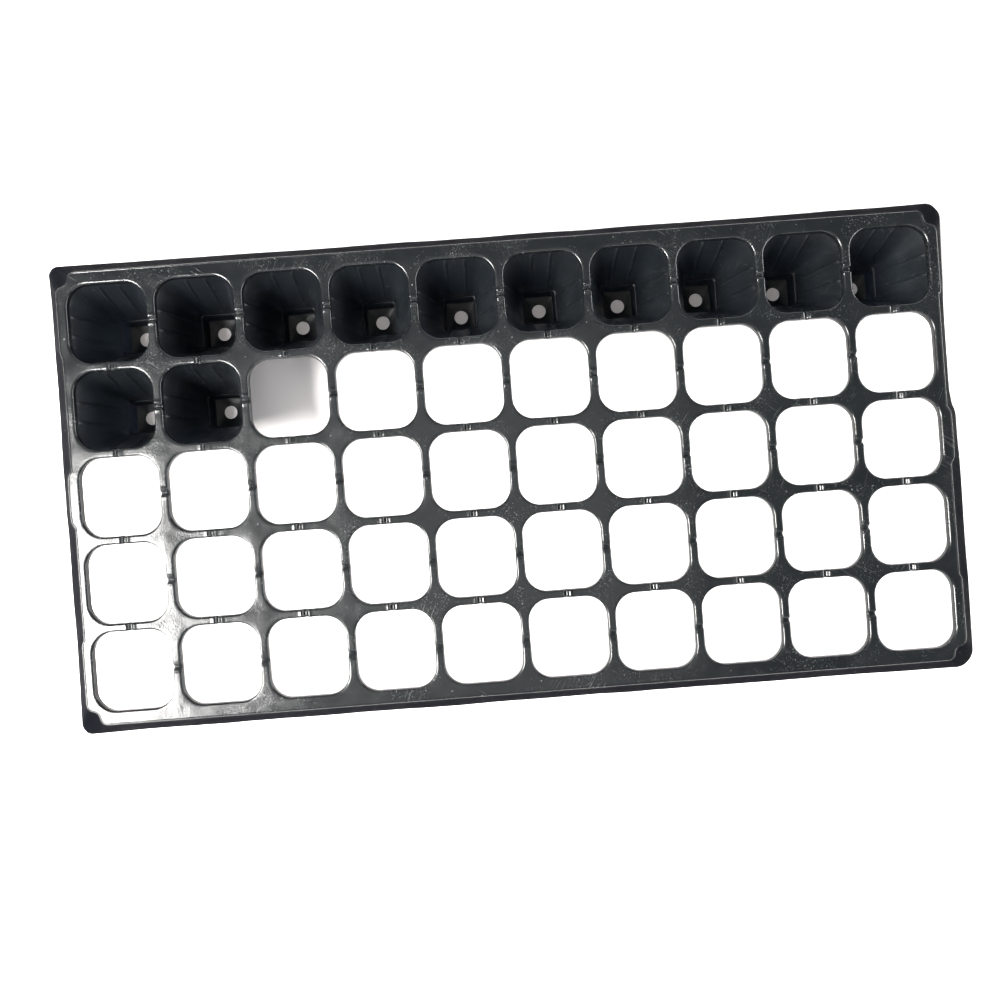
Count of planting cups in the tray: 12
